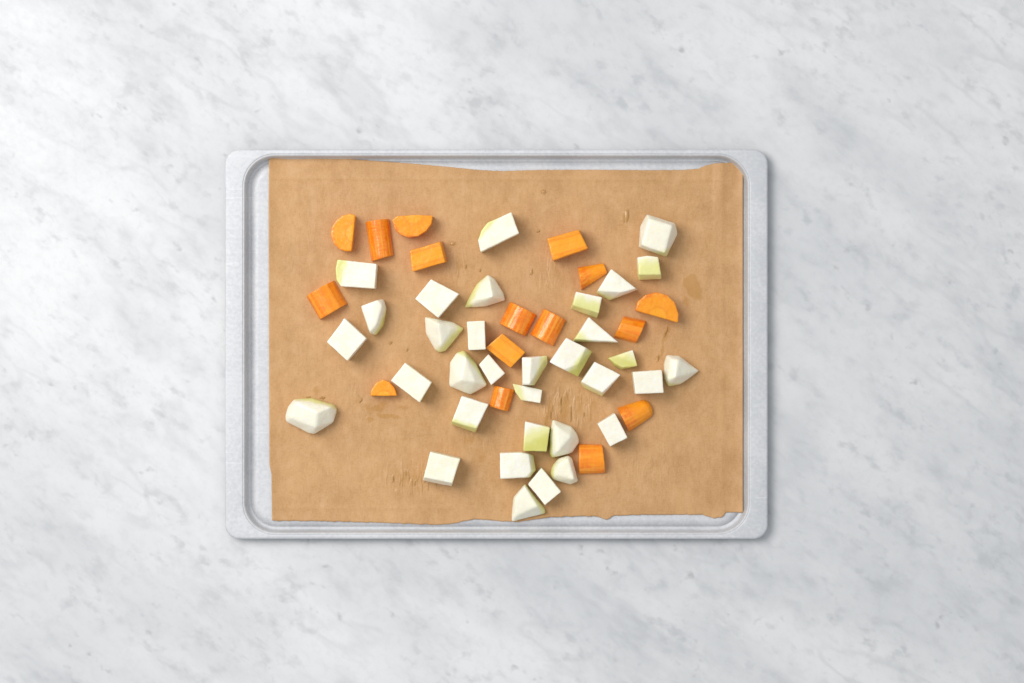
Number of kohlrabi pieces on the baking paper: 33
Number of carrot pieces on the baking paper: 16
